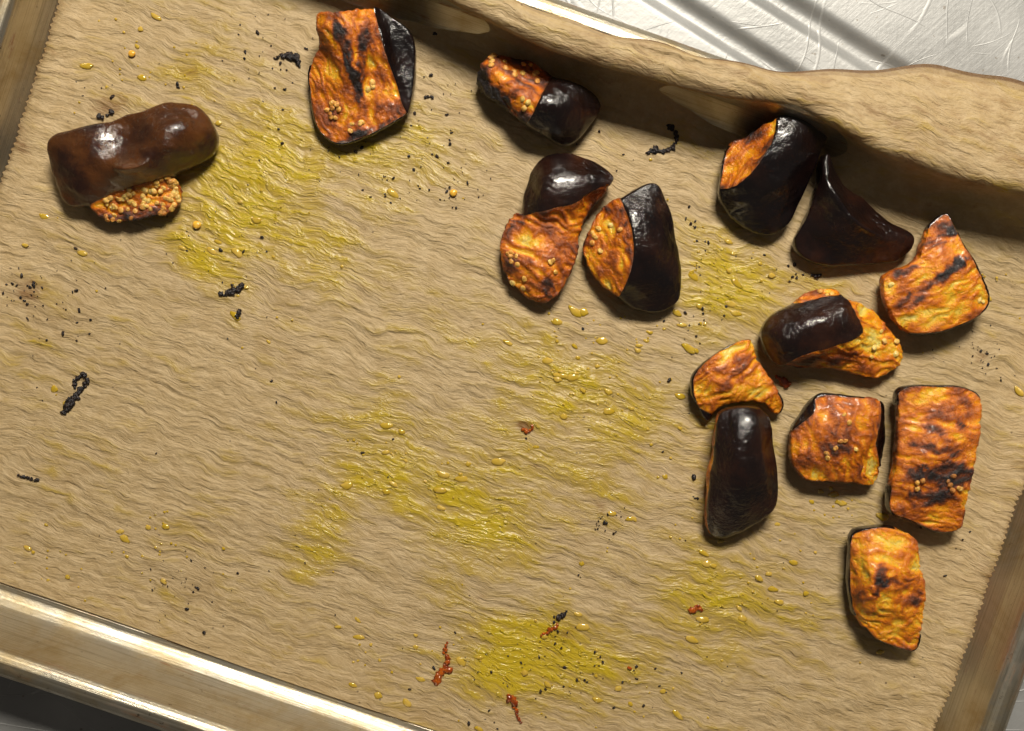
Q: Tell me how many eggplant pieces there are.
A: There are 14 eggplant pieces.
